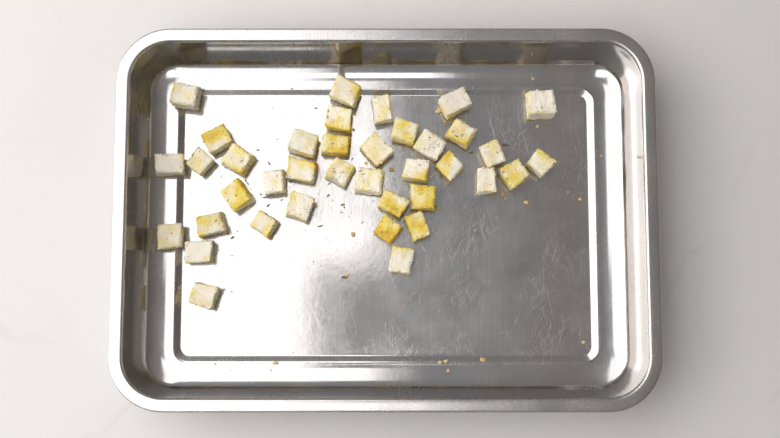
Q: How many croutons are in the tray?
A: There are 38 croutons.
